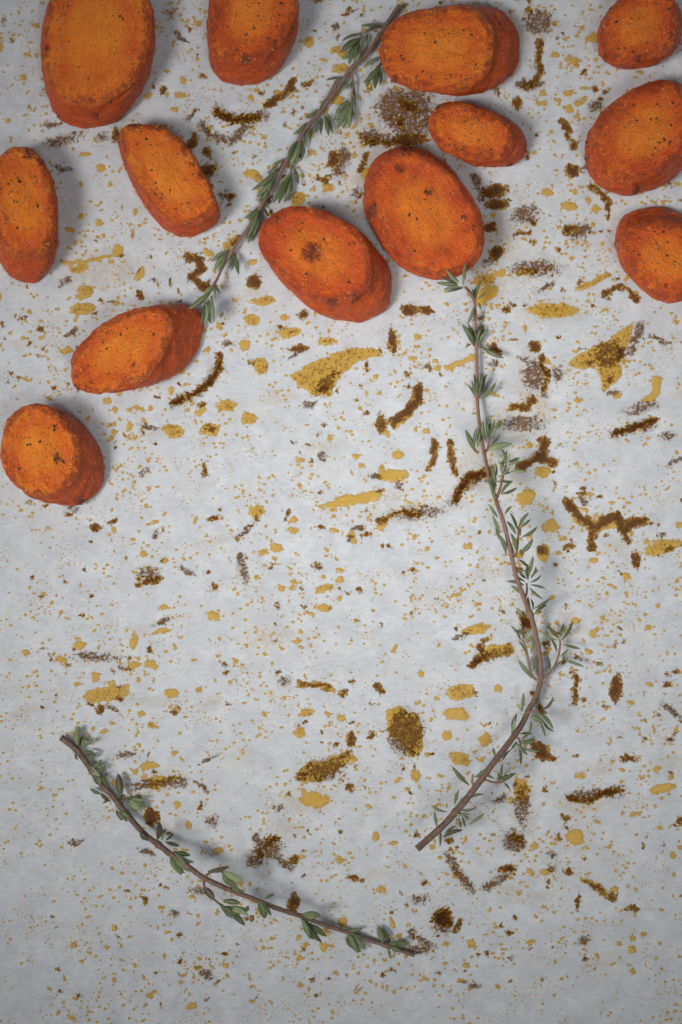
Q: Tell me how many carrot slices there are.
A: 13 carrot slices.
